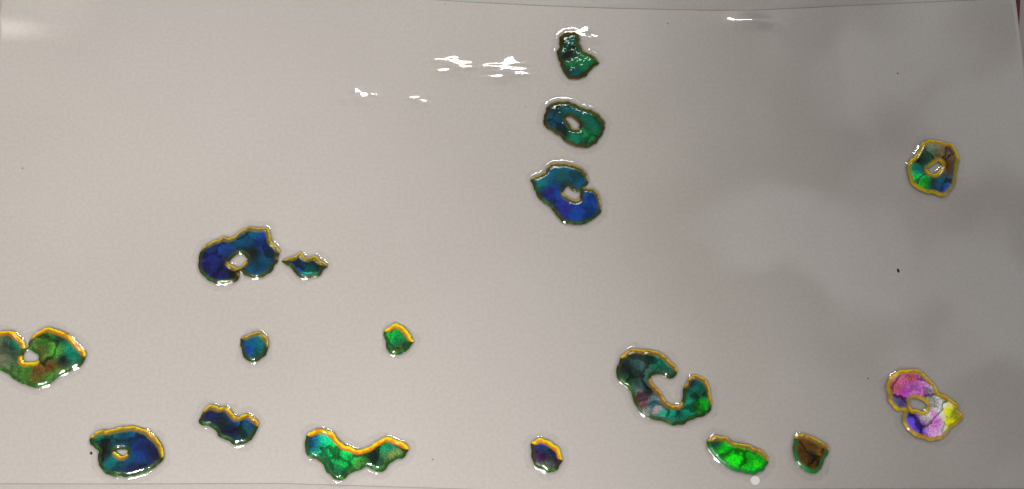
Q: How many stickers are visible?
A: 17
